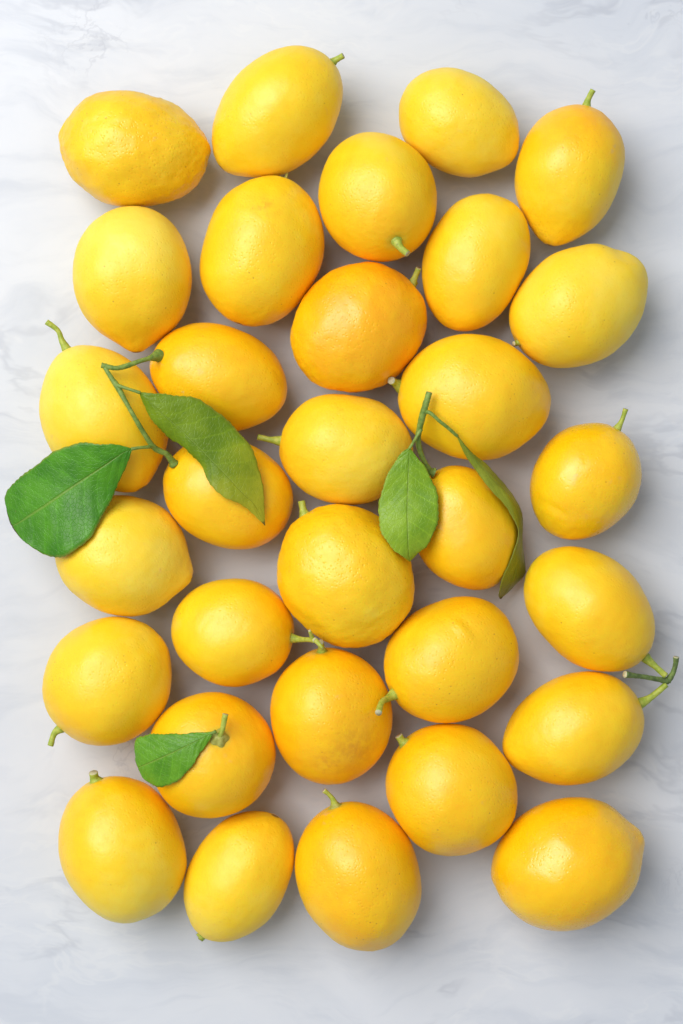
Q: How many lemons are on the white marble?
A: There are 31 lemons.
